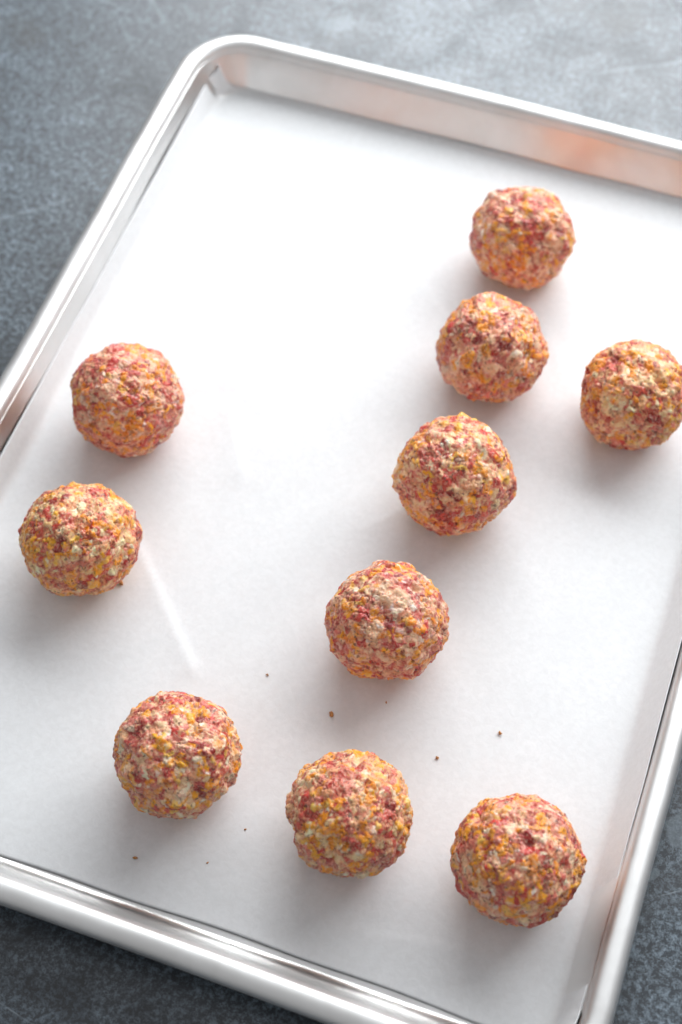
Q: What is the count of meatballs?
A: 10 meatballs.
